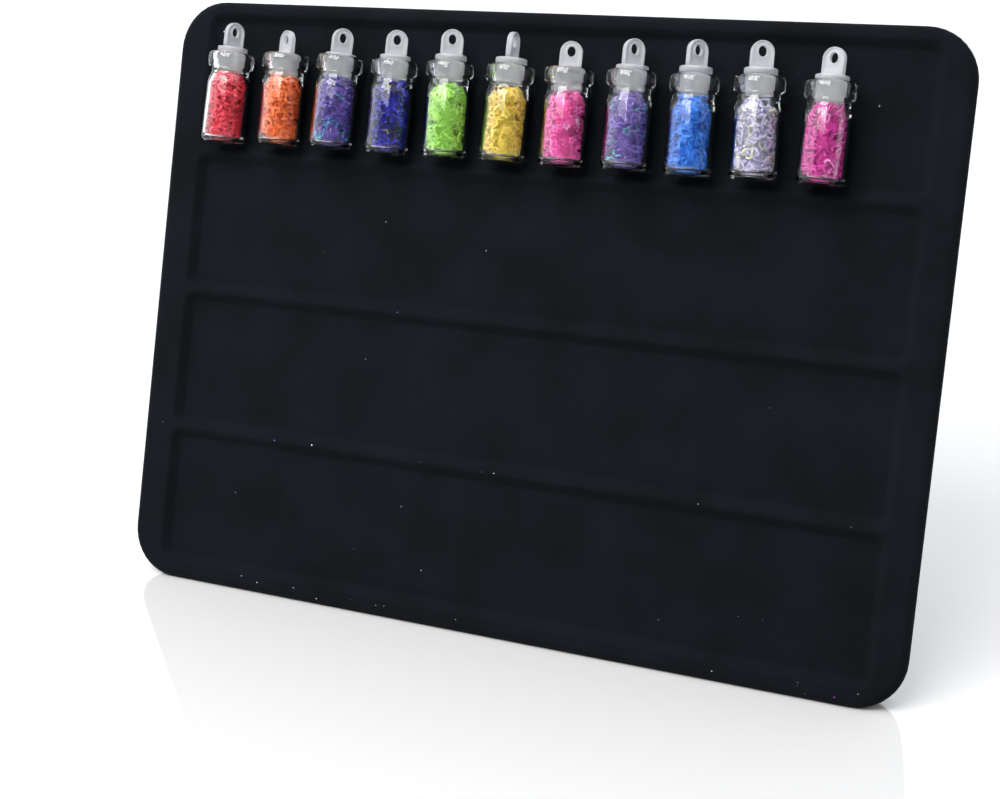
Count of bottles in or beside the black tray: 11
